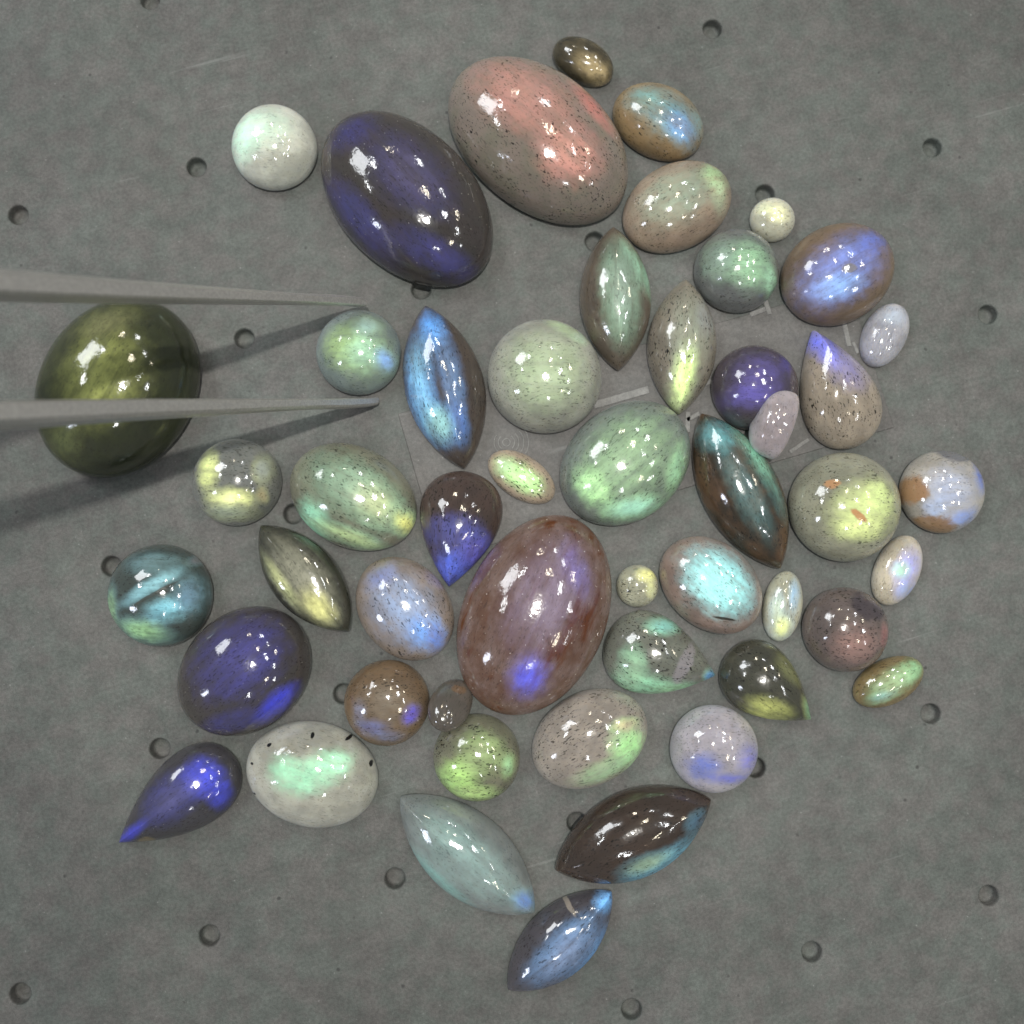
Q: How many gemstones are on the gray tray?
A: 50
